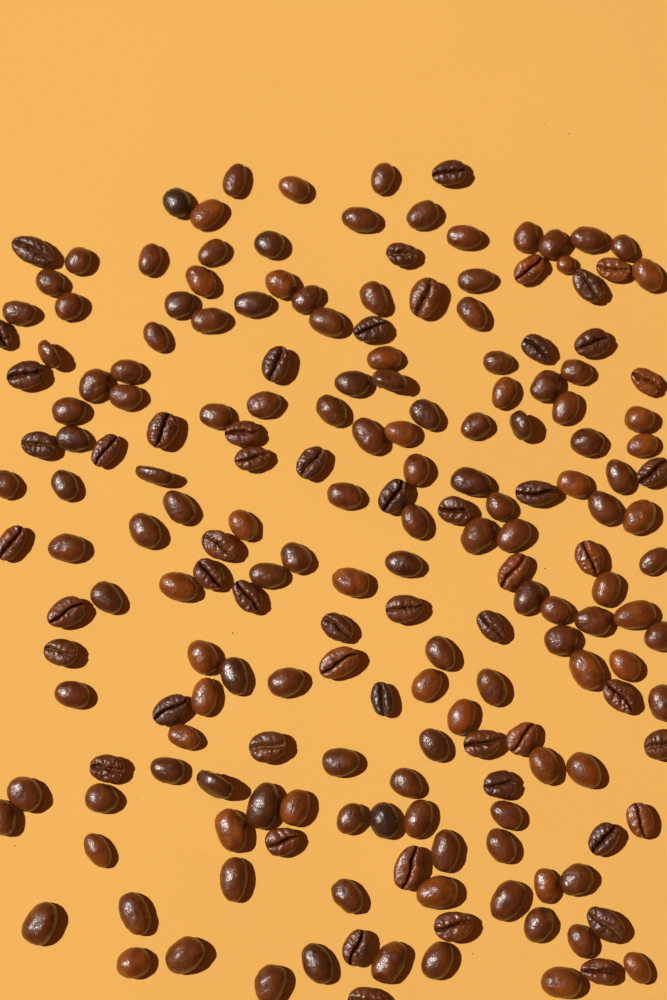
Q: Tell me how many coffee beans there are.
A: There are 194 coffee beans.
